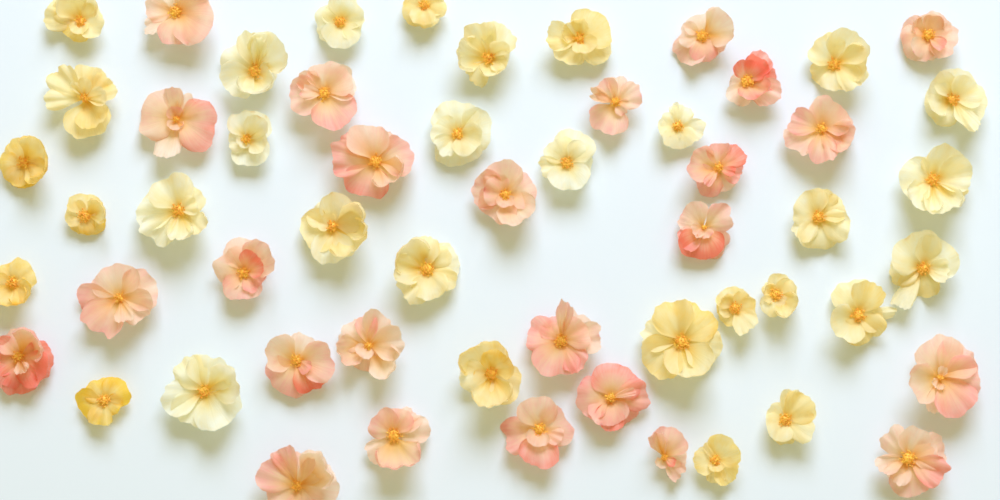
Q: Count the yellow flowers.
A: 31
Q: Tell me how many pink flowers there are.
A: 25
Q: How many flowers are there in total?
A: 56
